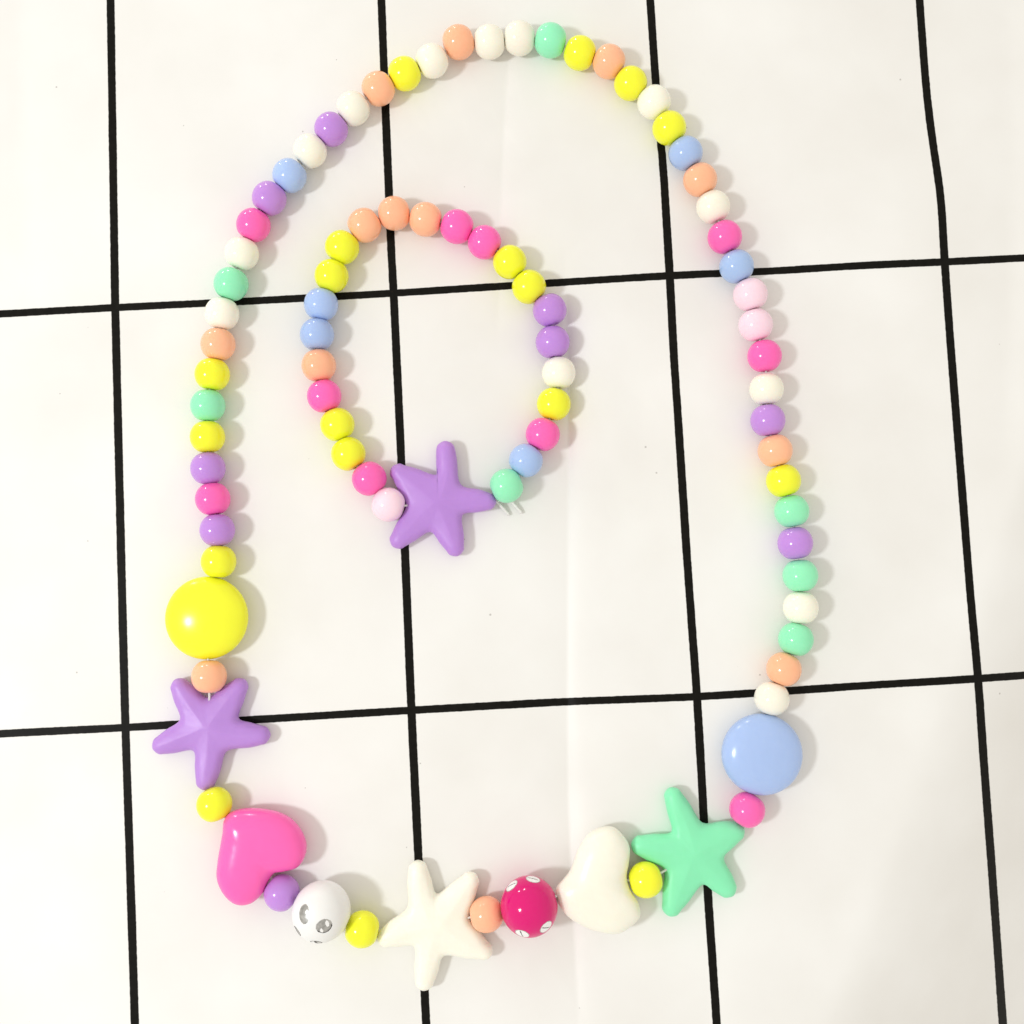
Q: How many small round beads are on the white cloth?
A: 79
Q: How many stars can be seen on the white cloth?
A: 4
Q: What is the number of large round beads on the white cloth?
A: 4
